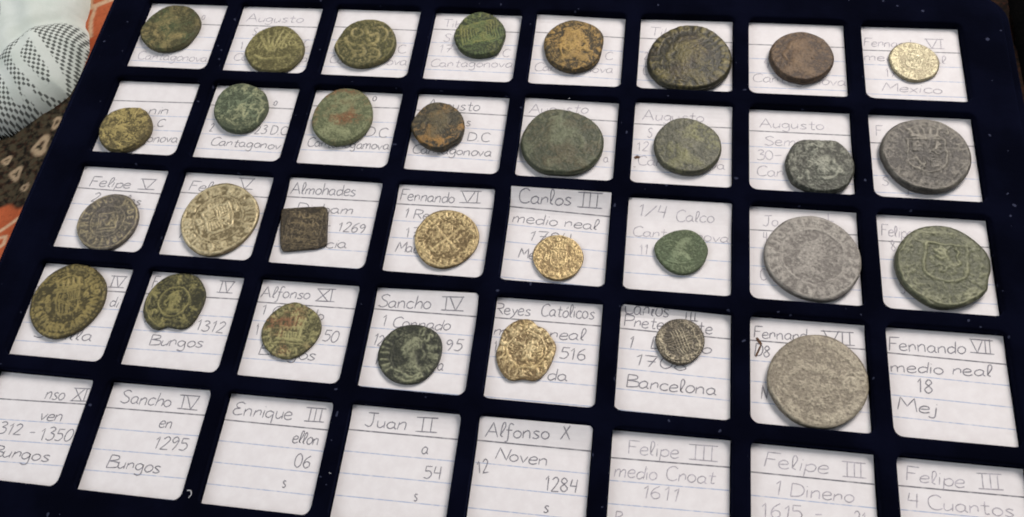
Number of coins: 31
